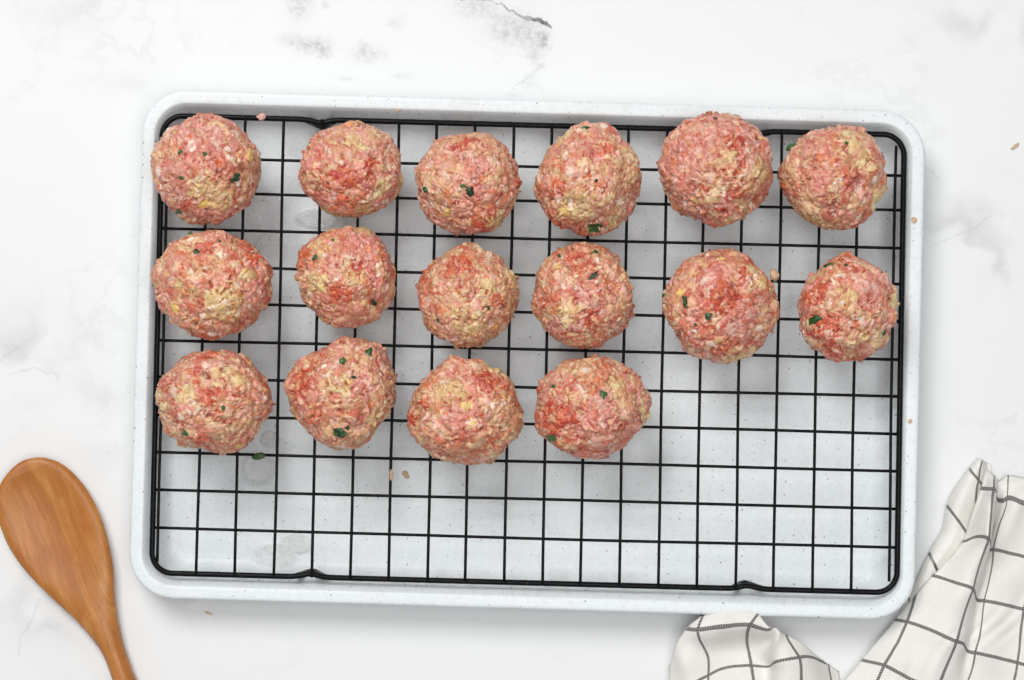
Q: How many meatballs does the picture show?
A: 16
